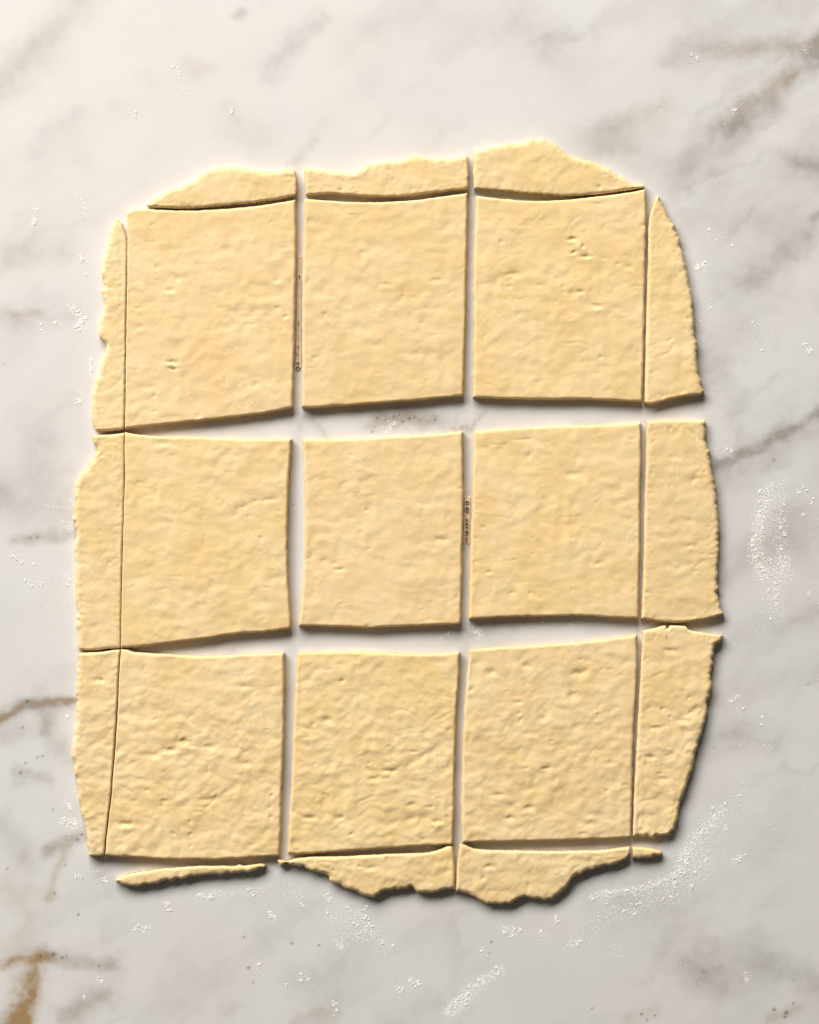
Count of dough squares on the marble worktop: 9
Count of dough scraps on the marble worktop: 13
